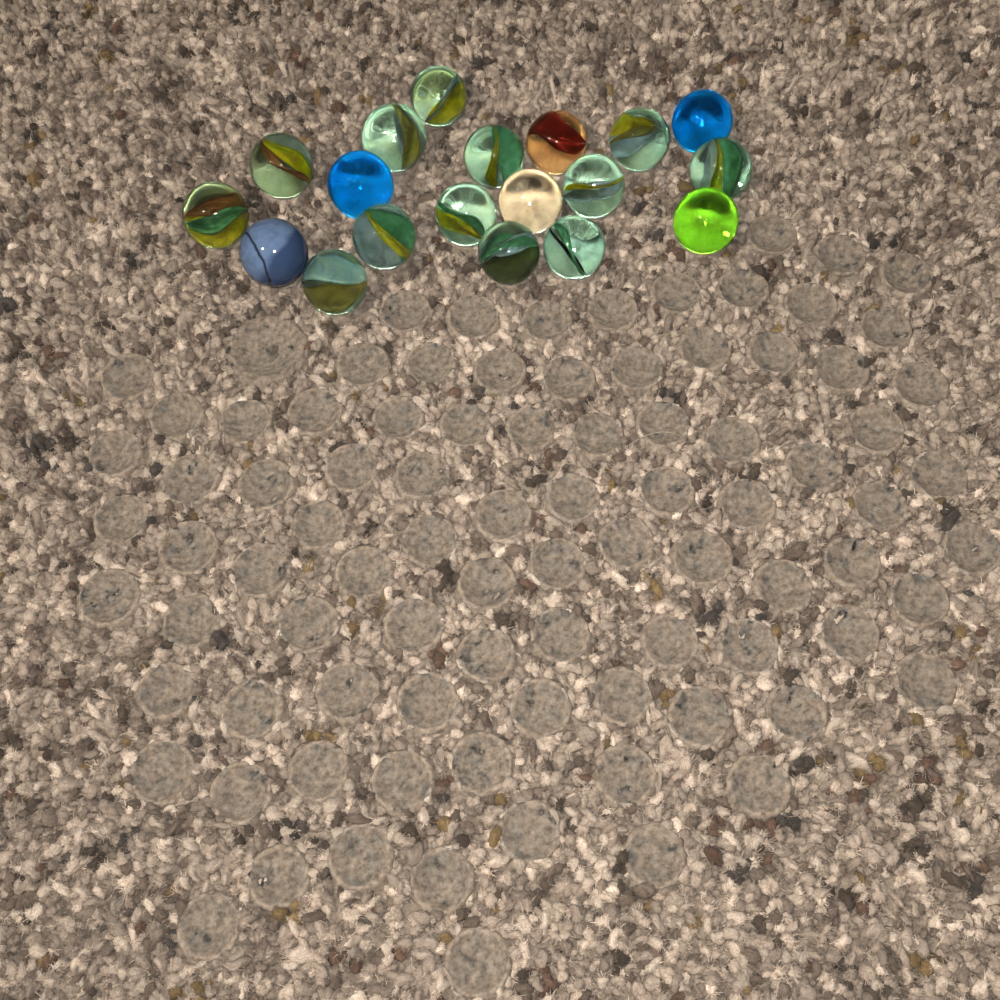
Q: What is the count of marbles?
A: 19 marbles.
